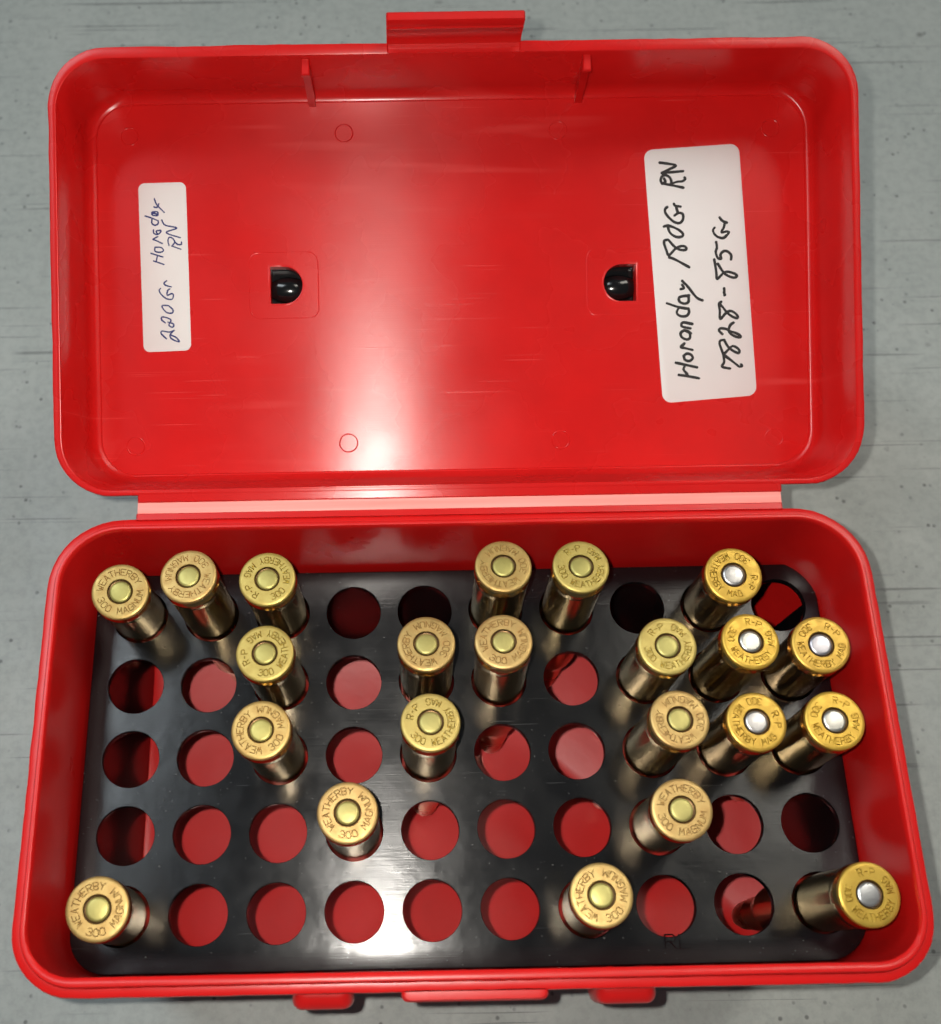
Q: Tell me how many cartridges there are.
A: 22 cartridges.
